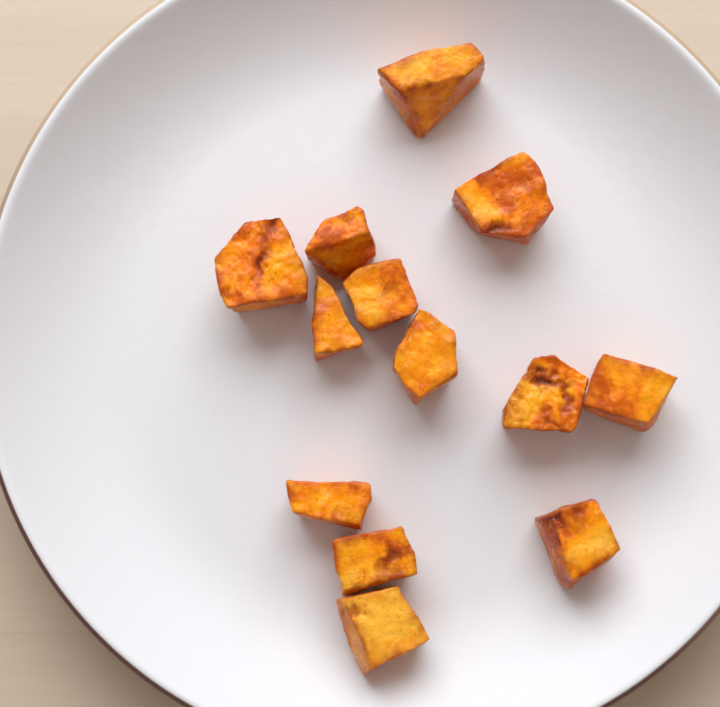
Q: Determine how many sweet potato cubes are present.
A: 13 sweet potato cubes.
